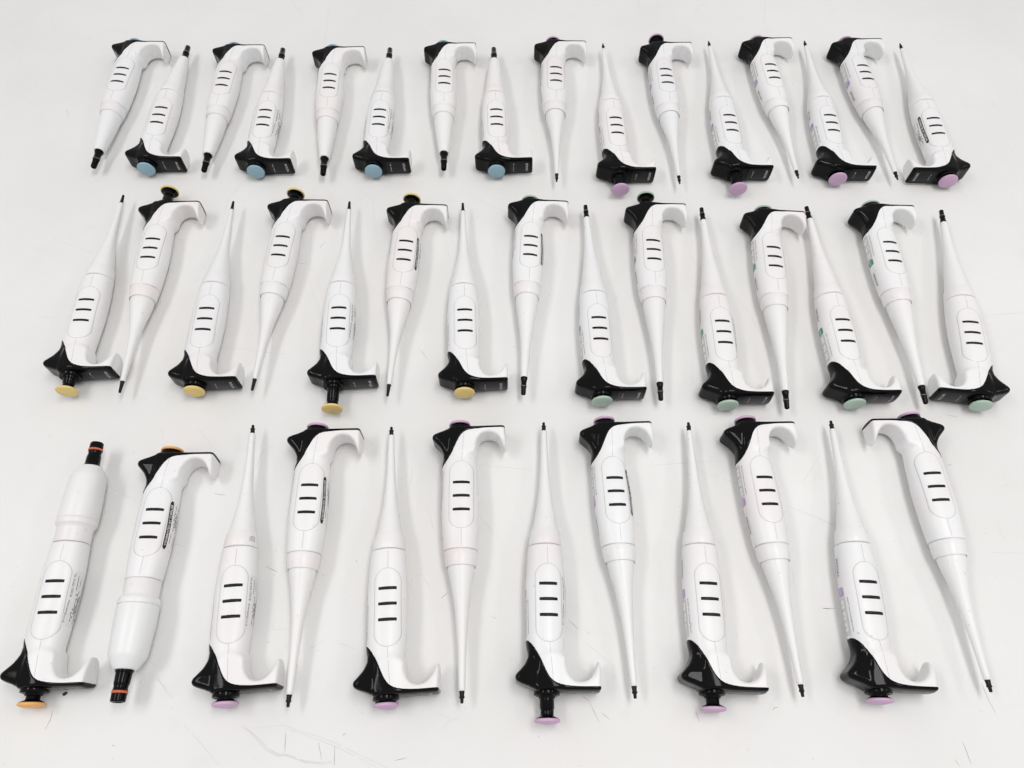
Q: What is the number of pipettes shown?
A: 43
